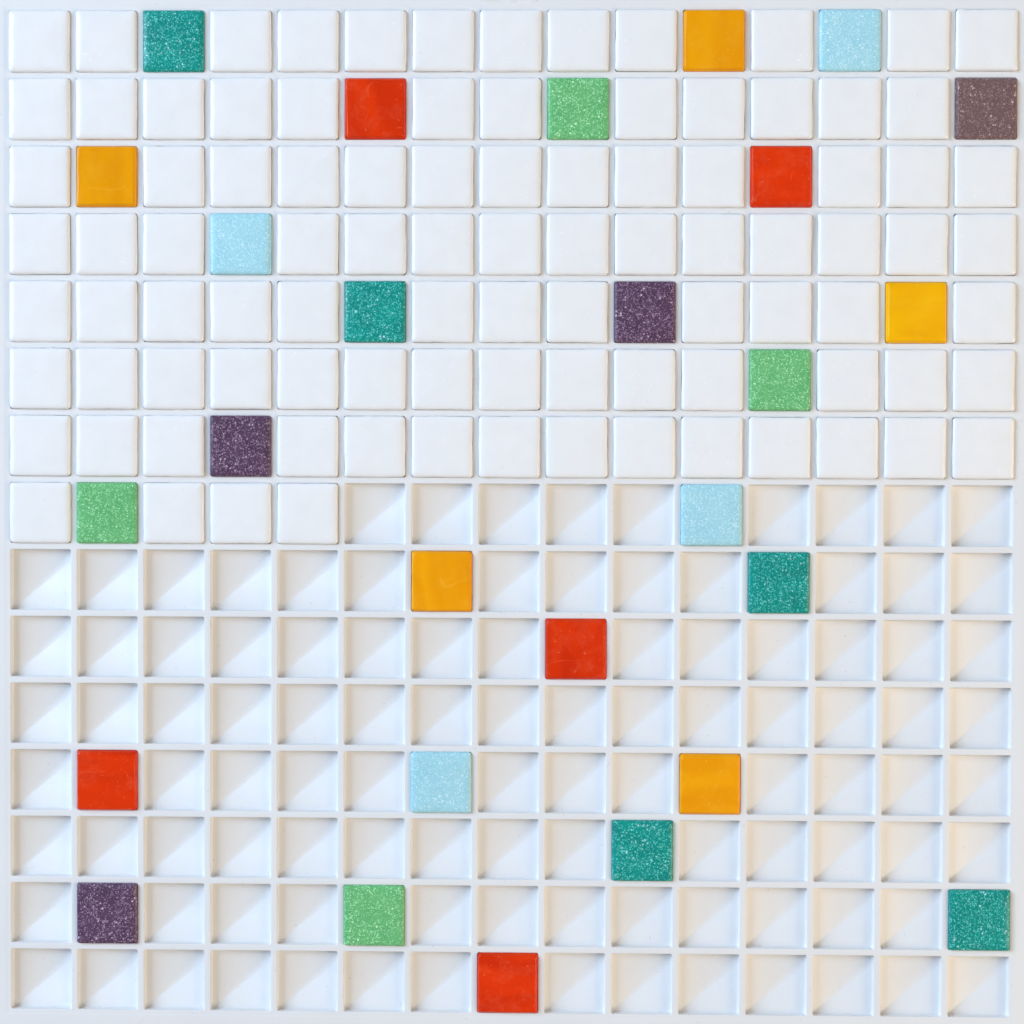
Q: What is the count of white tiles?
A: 95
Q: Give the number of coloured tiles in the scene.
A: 27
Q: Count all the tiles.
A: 122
